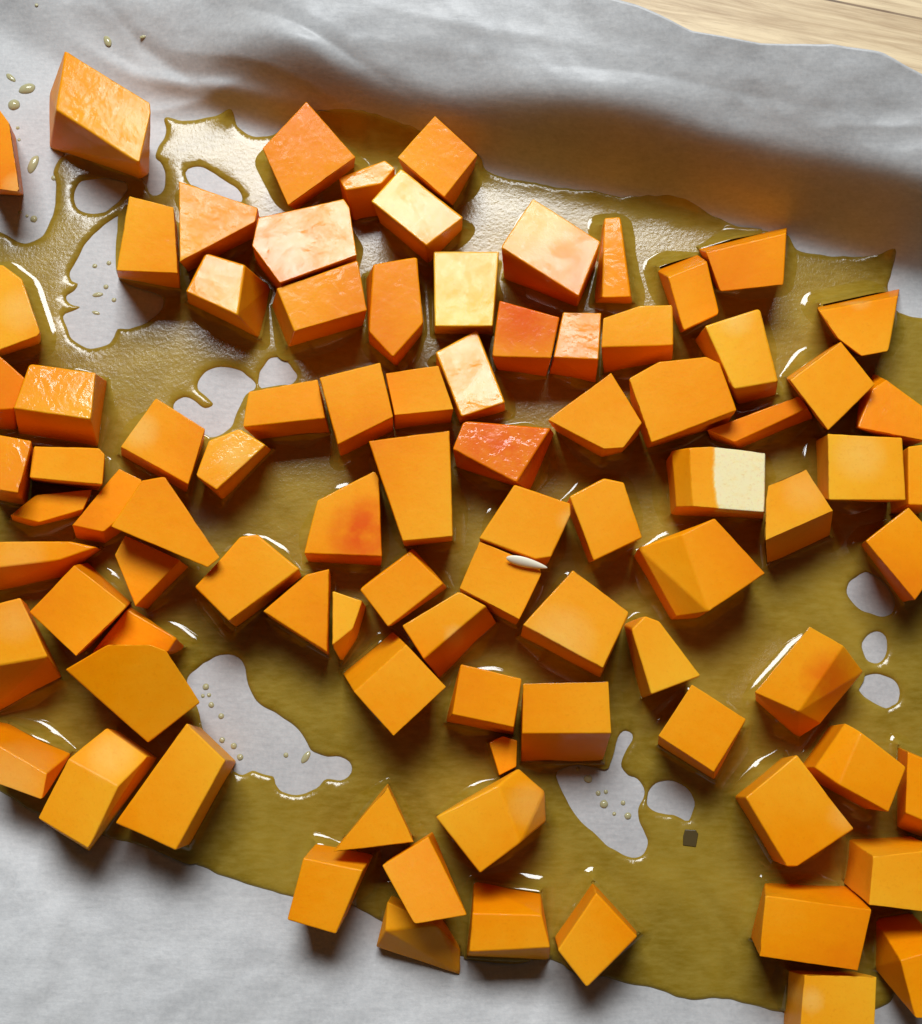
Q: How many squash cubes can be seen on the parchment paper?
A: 89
